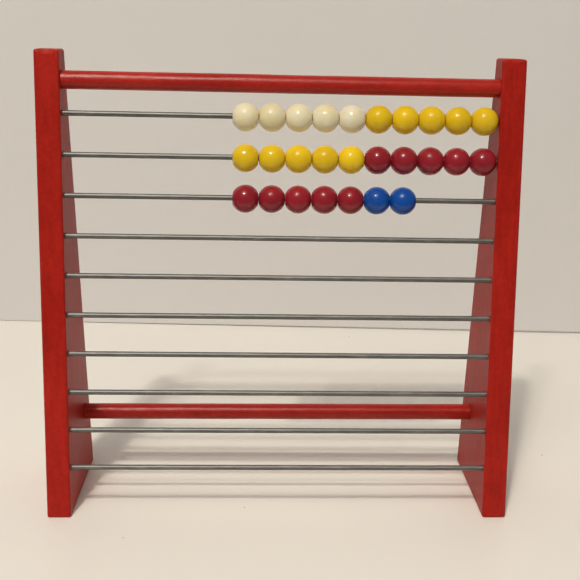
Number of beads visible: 27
